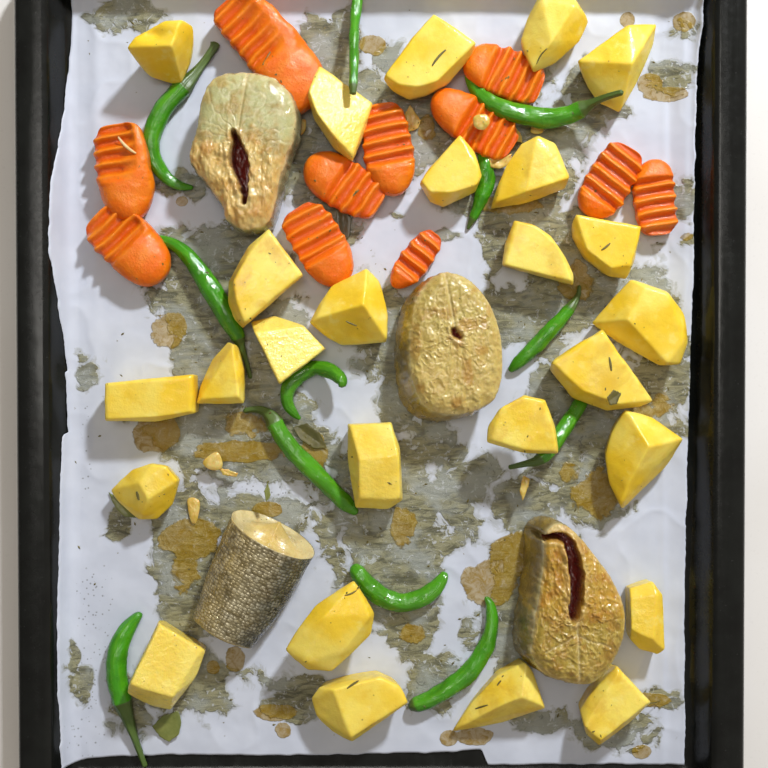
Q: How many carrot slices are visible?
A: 11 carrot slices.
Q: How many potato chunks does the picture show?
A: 26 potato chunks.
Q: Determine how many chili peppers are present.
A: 12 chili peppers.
